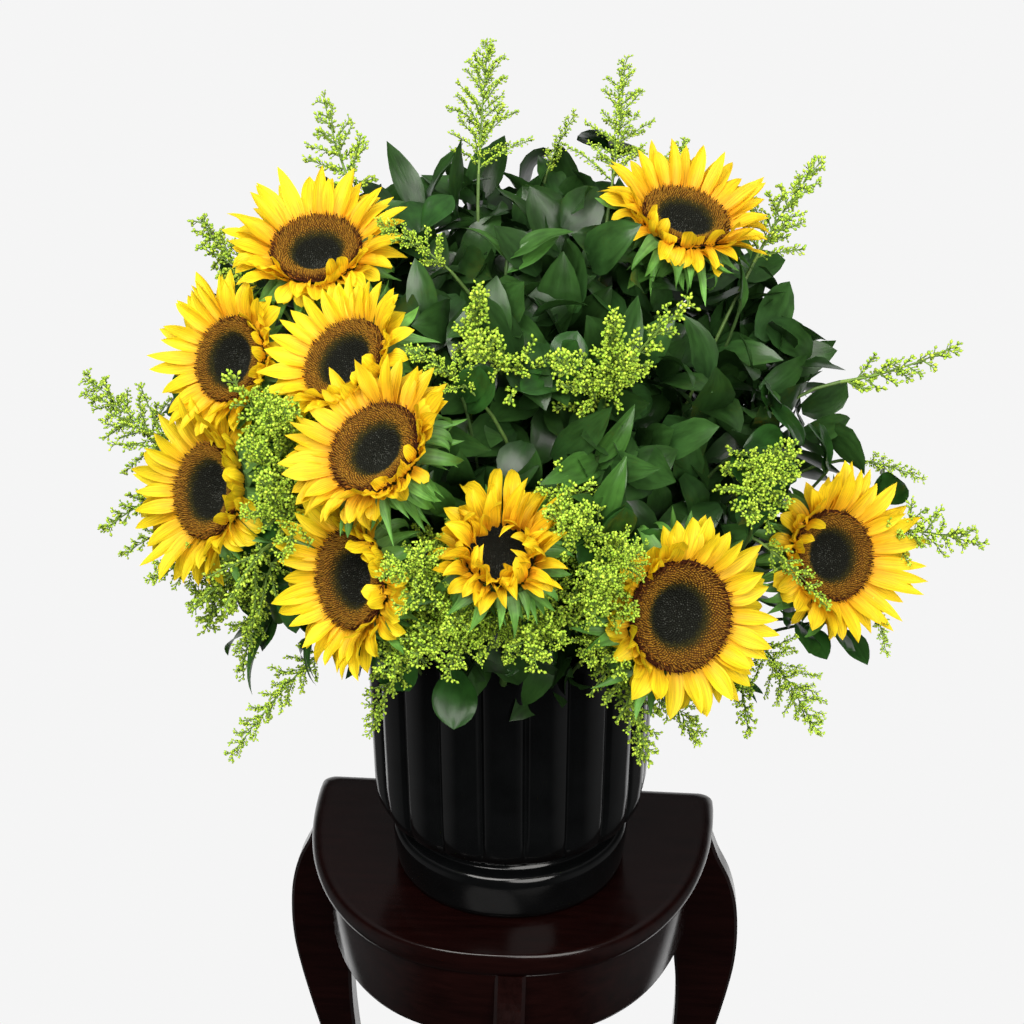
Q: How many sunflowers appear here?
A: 10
